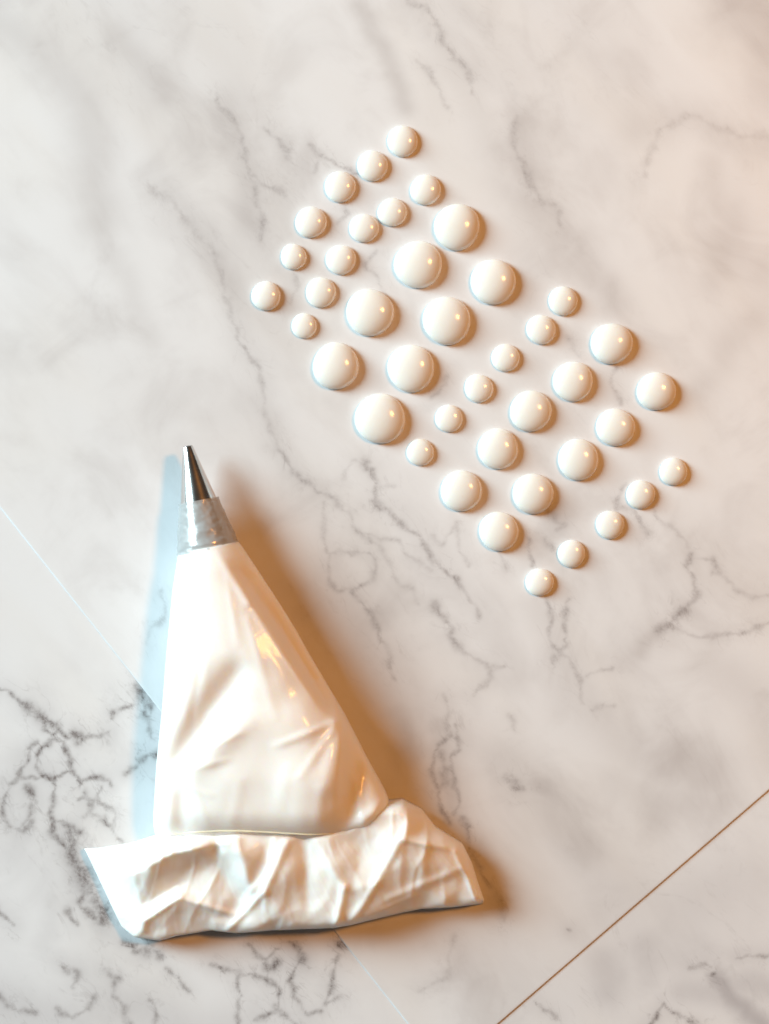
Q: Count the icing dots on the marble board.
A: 41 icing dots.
